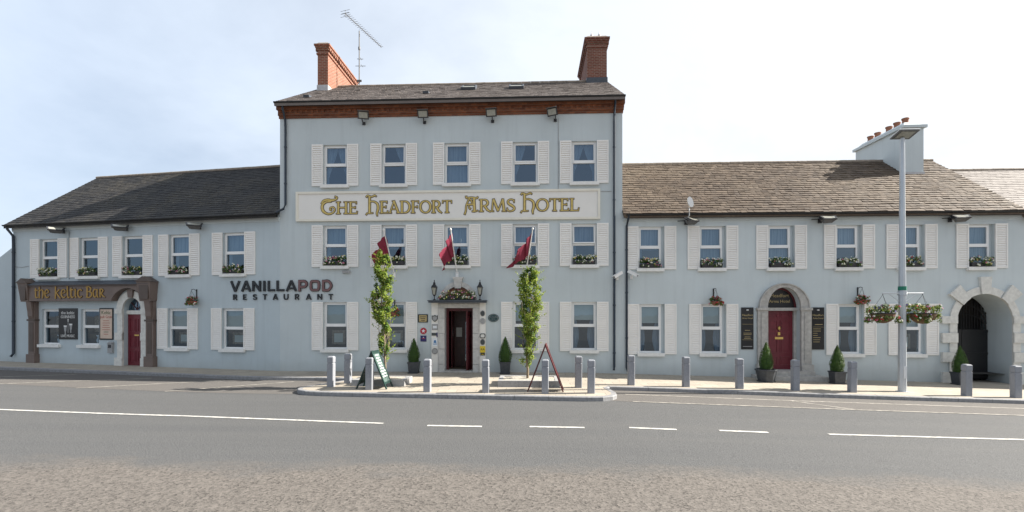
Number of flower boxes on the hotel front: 17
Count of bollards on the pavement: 15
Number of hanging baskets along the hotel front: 6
